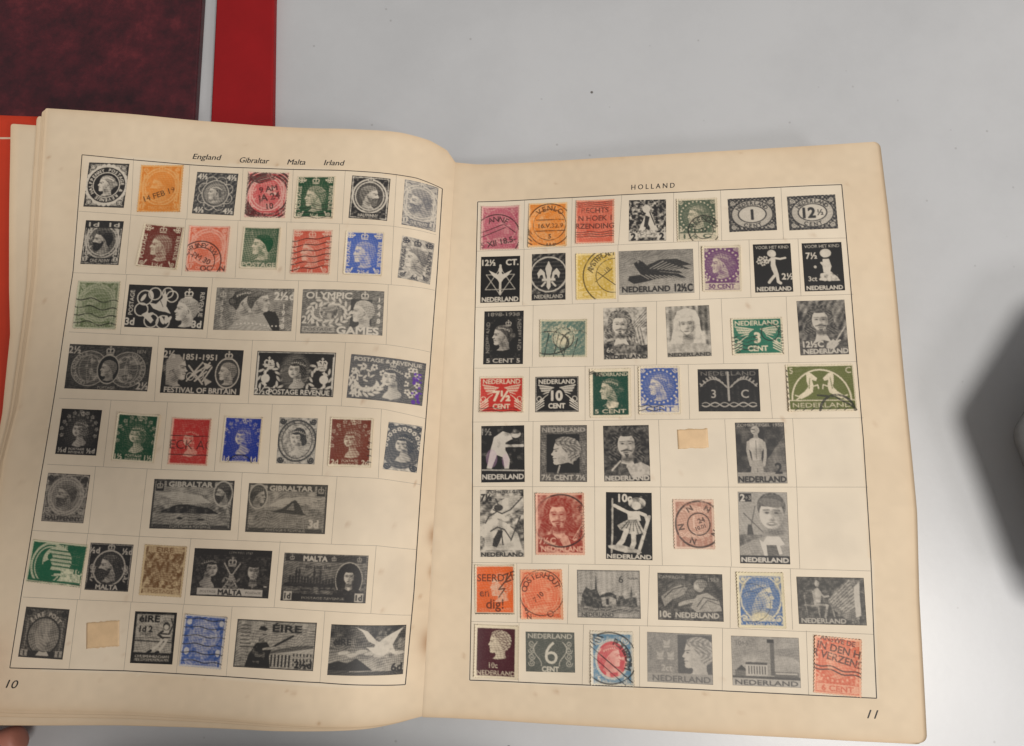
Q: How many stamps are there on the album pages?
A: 89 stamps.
